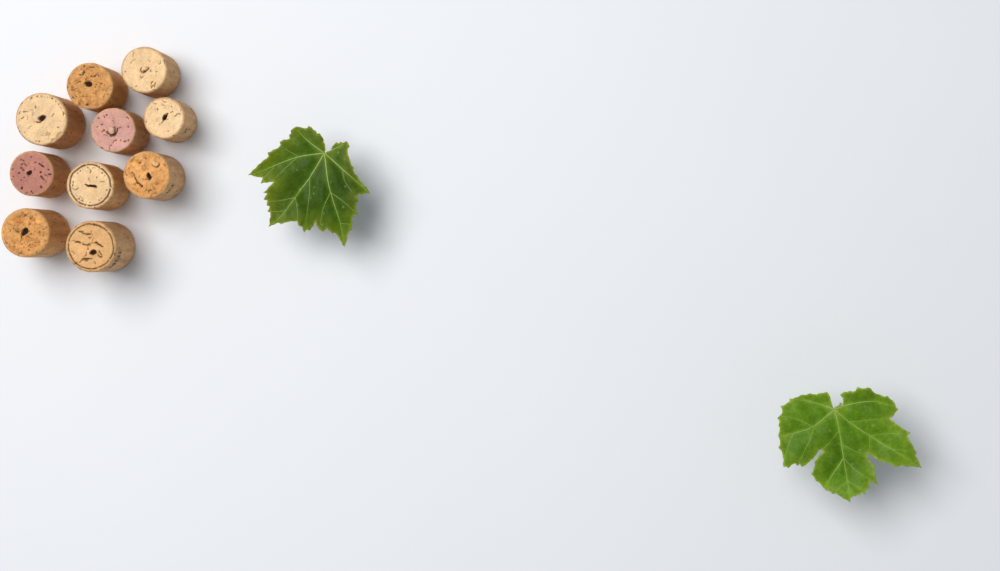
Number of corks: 10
